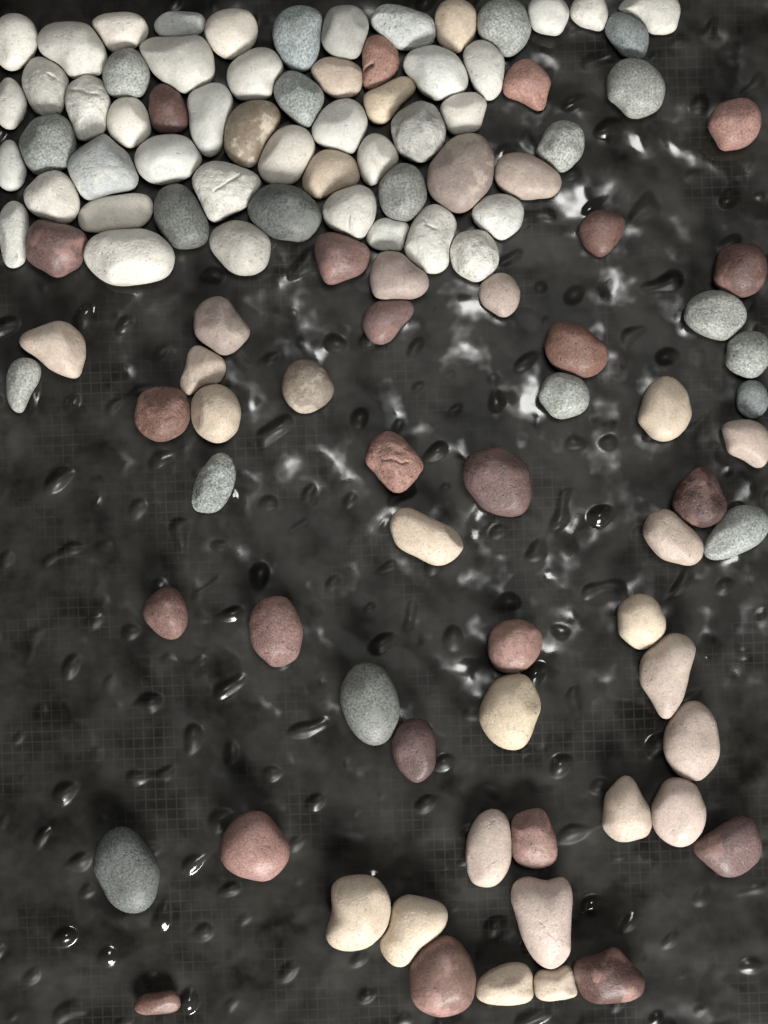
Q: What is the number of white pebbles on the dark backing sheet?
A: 38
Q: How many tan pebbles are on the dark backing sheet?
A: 30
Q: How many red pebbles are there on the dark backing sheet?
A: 24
